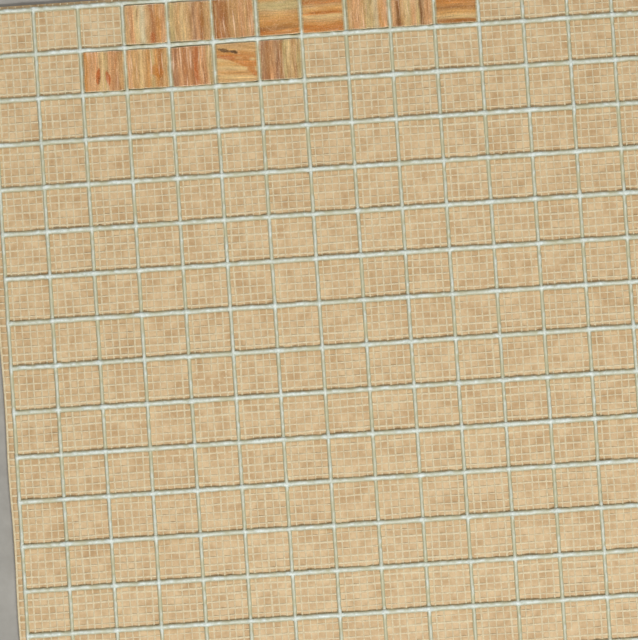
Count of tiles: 13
